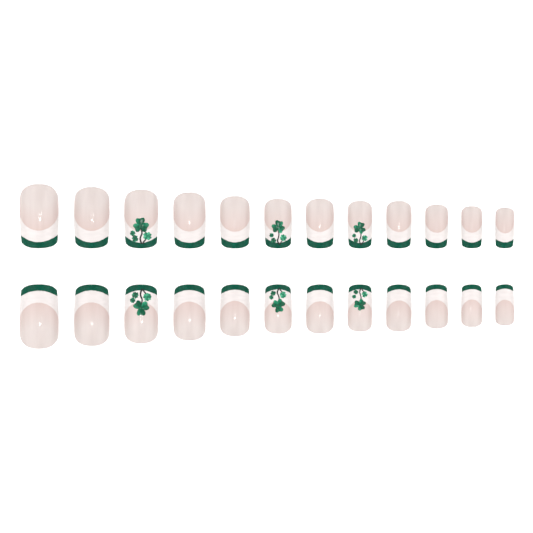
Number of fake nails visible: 24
